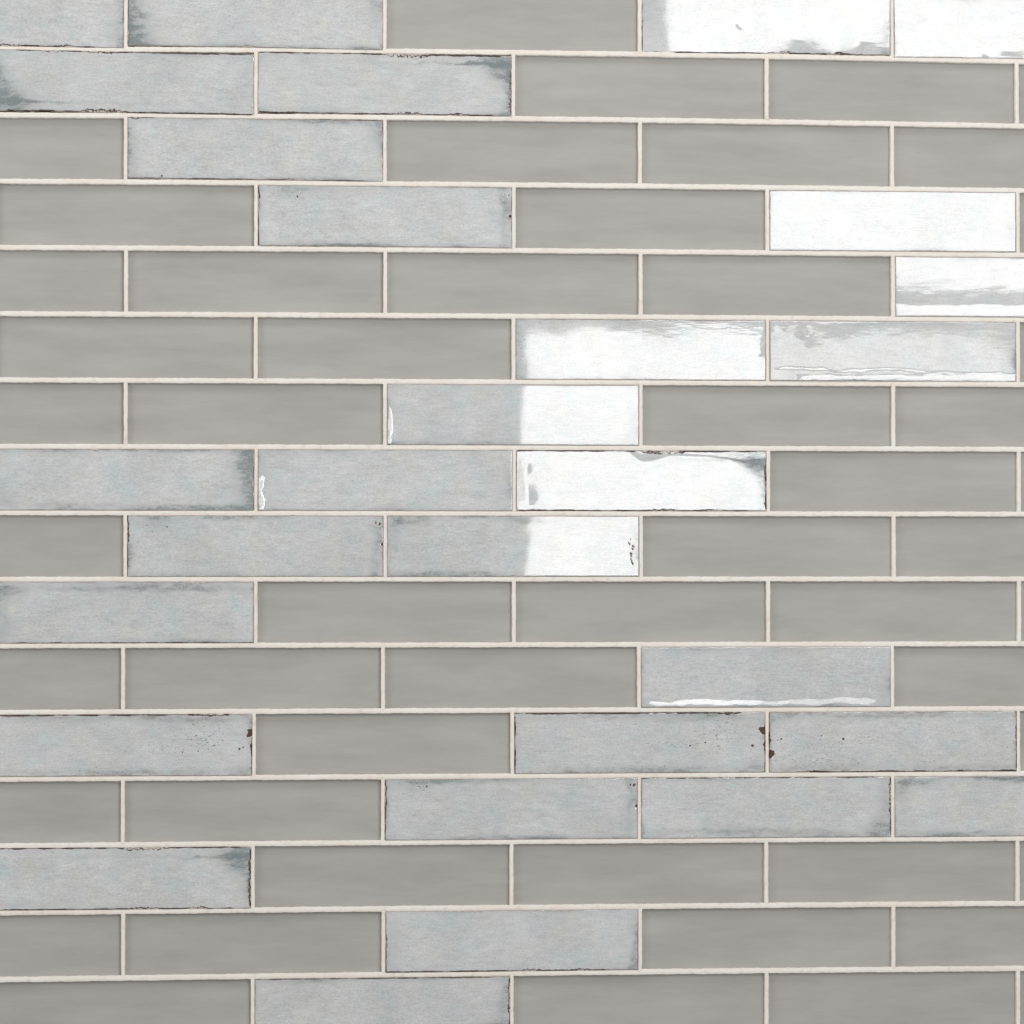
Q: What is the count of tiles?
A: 29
